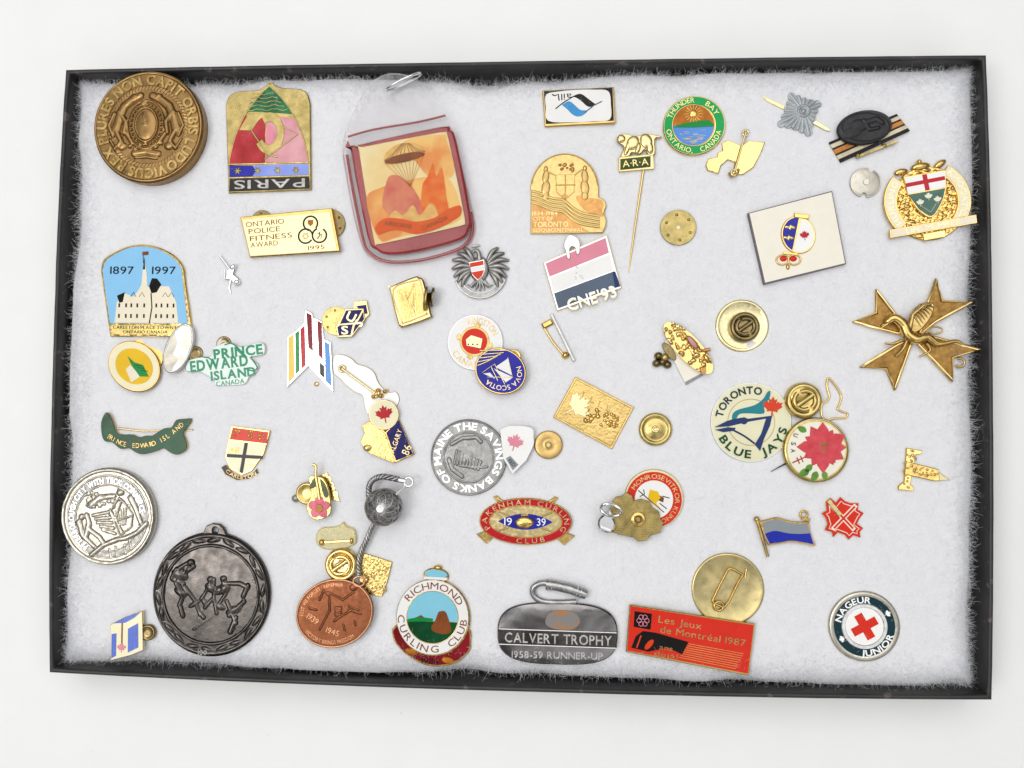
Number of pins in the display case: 53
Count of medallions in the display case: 5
